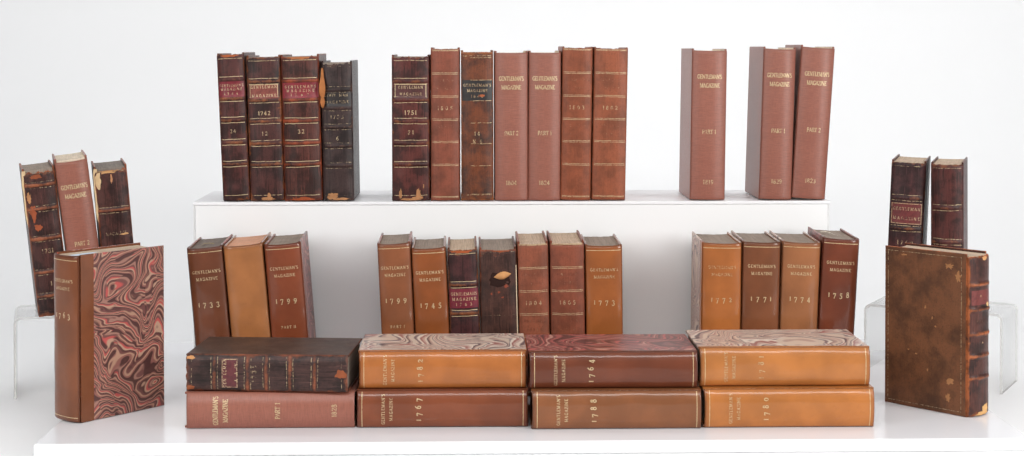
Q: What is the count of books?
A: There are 43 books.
